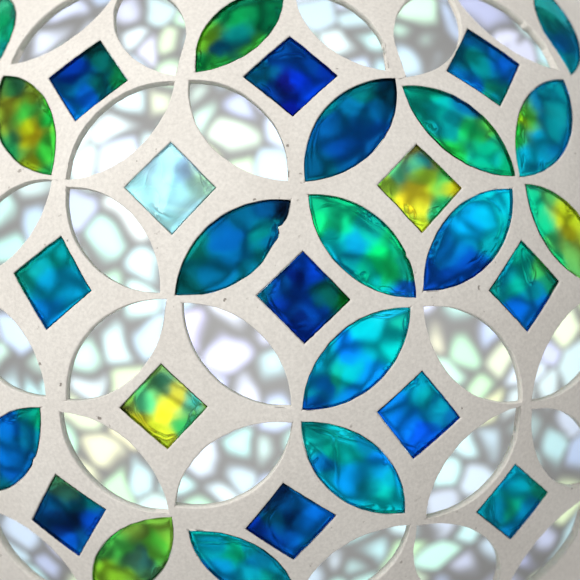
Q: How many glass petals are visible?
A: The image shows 16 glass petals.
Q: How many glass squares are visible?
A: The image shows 13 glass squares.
